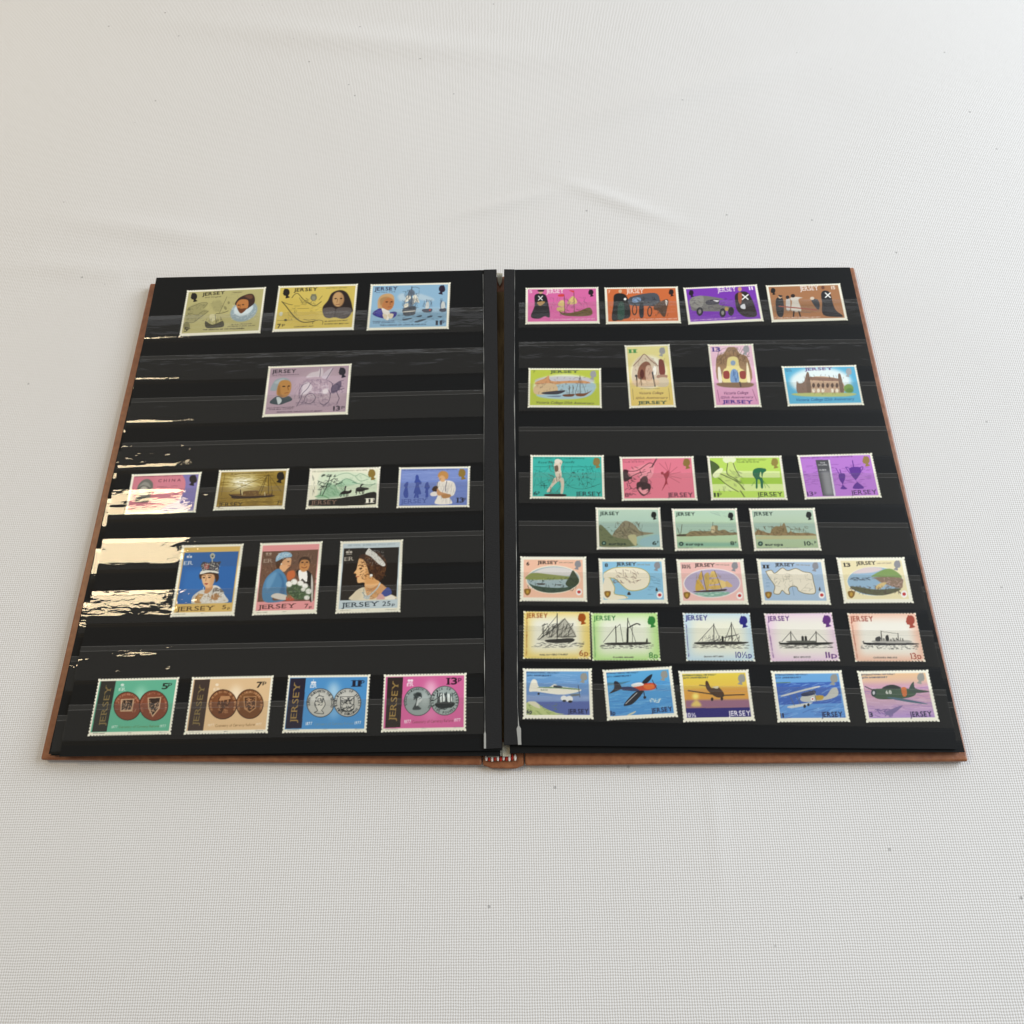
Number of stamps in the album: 45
